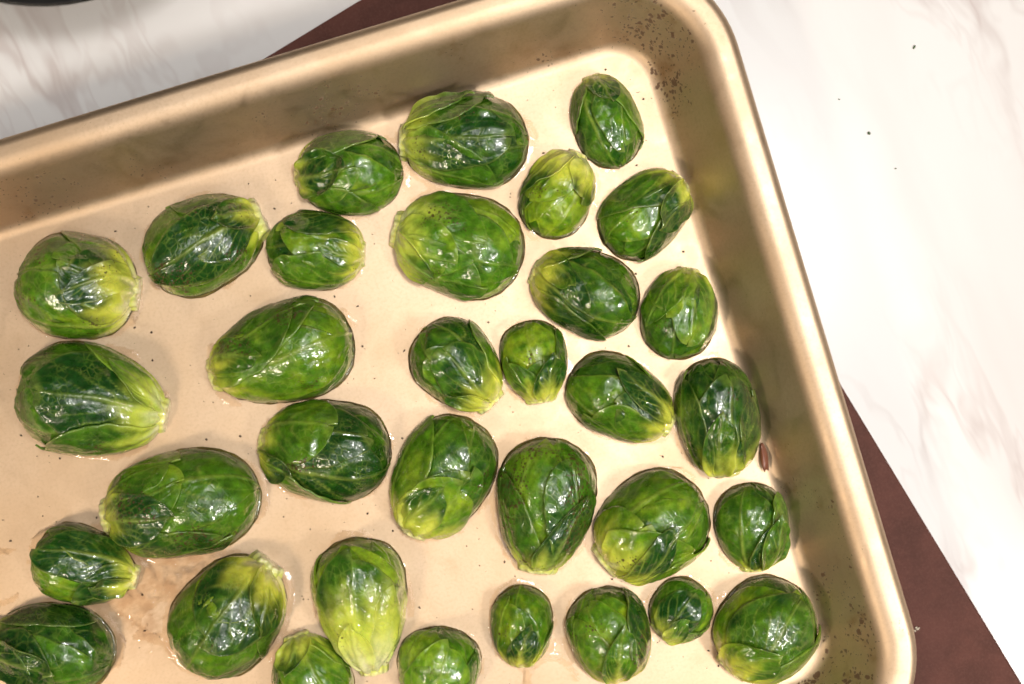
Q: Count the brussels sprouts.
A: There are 33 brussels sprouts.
